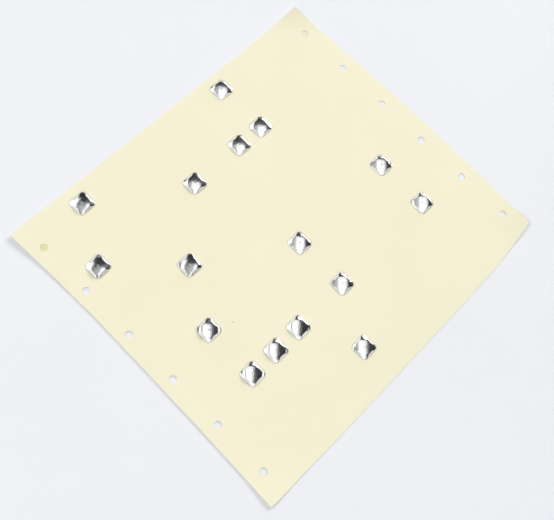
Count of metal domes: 16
